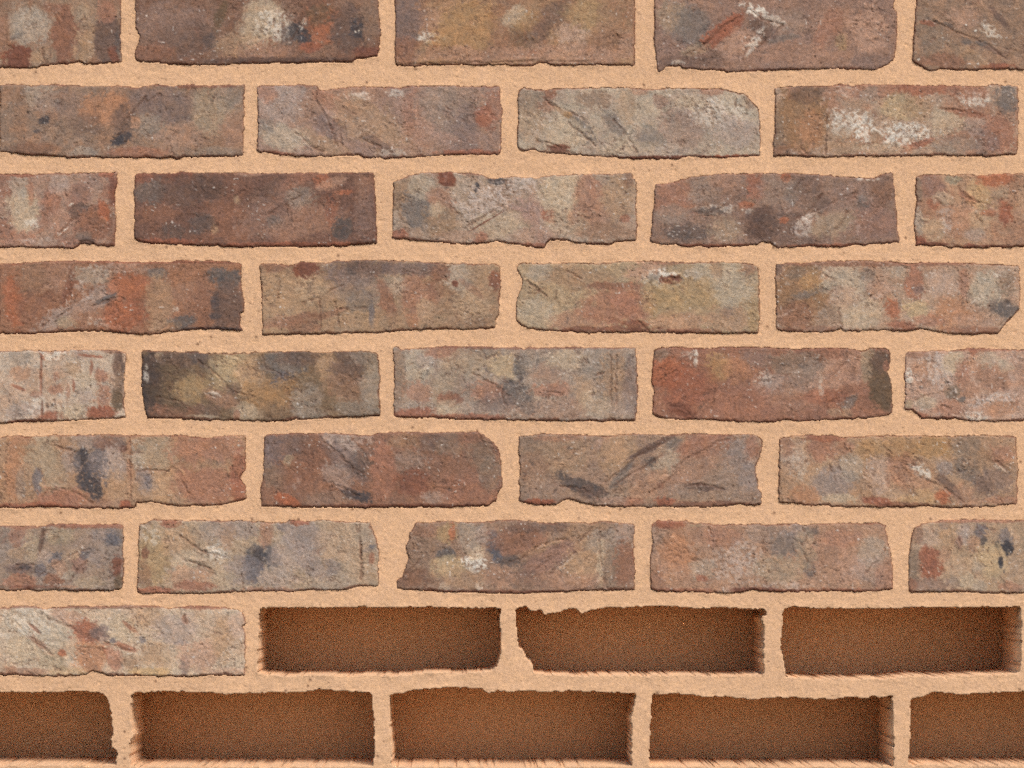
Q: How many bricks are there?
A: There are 33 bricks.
